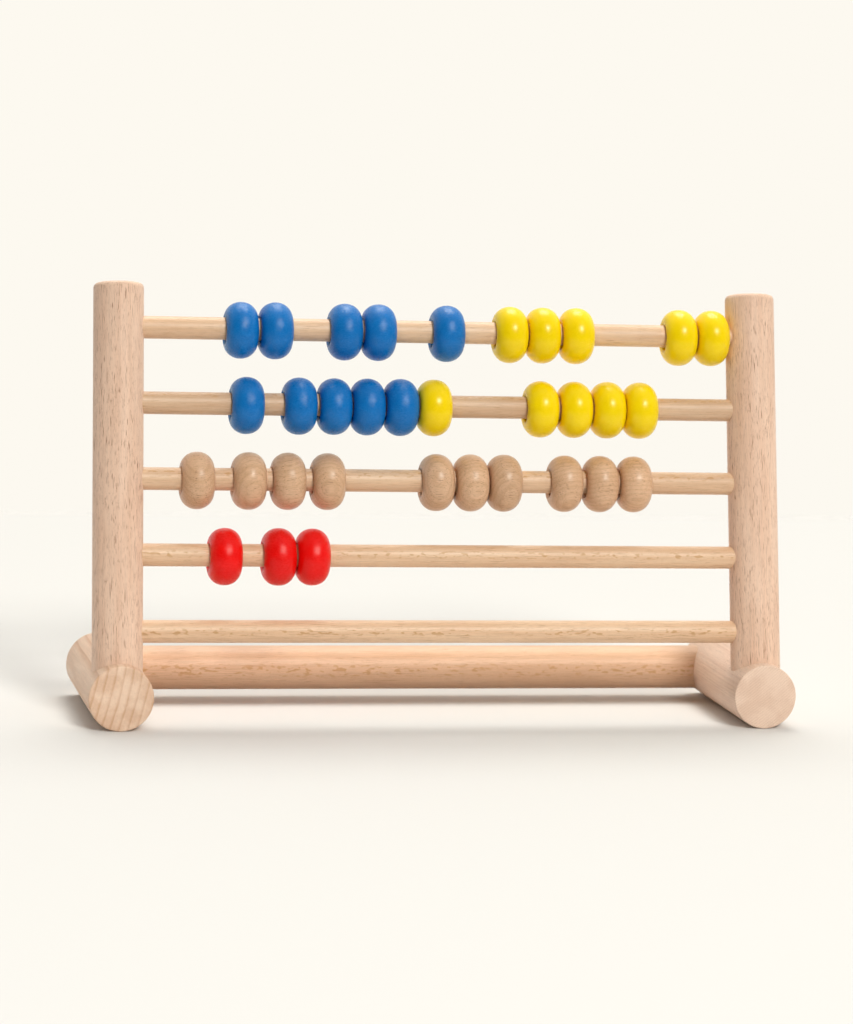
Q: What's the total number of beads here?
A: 33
